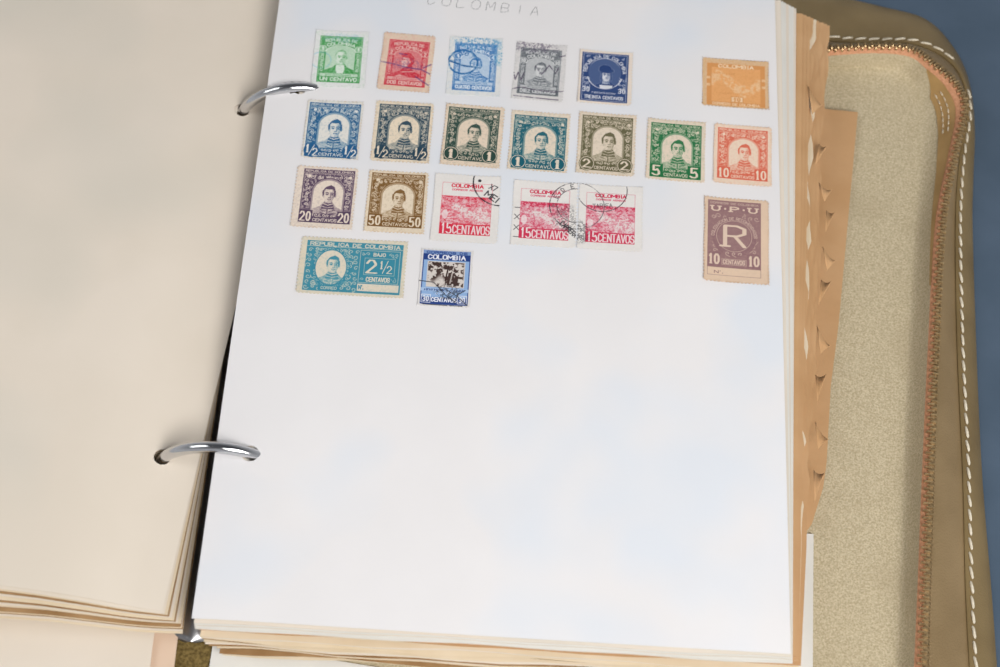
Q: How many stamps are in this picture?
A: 21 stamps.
